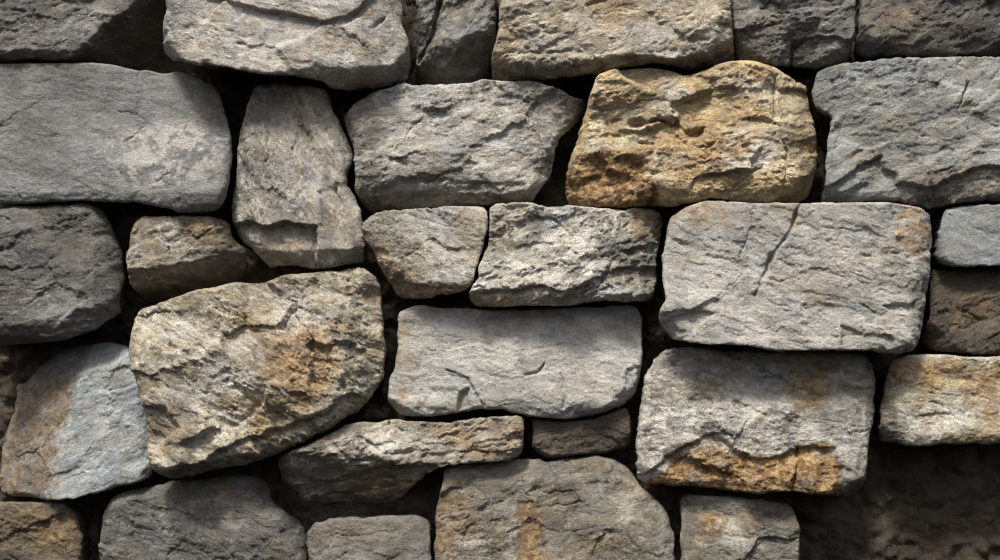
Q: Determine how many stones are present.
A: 30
